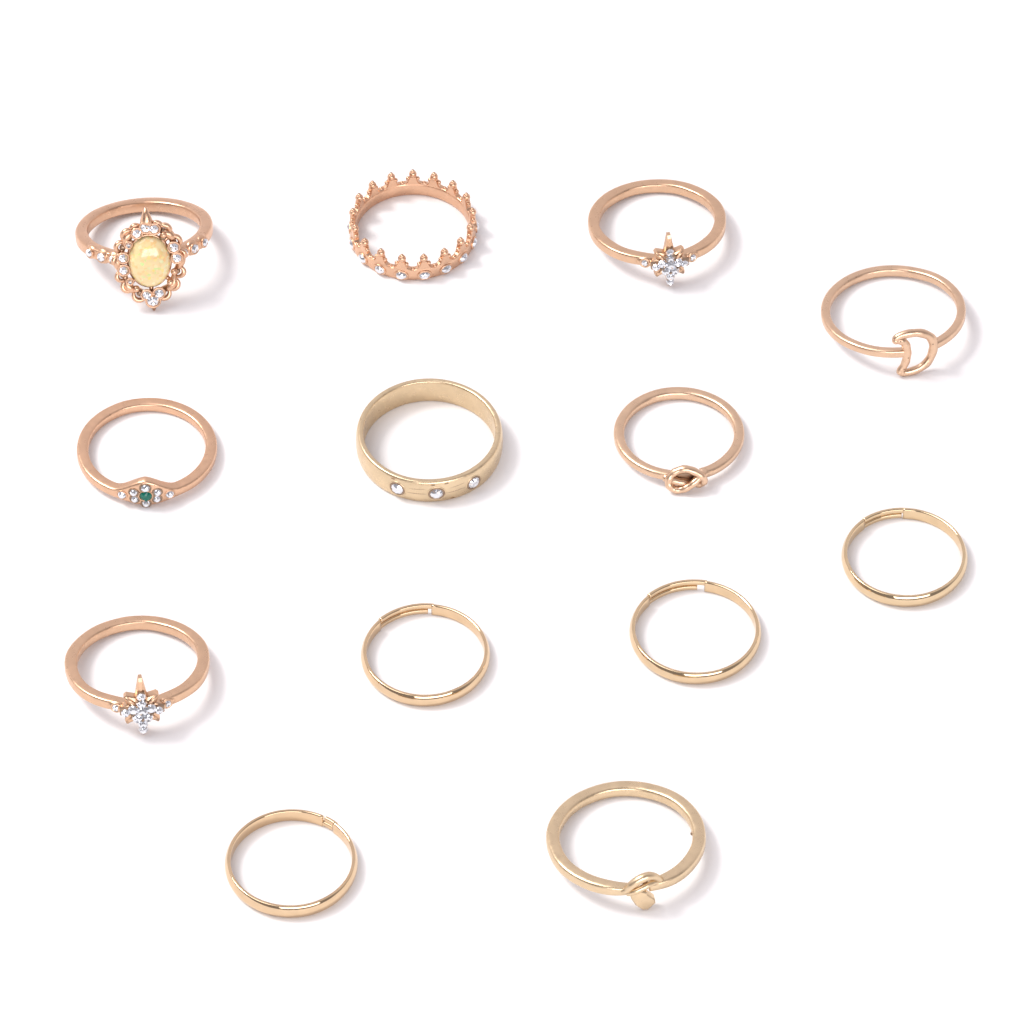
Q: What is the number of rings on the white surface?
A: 13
